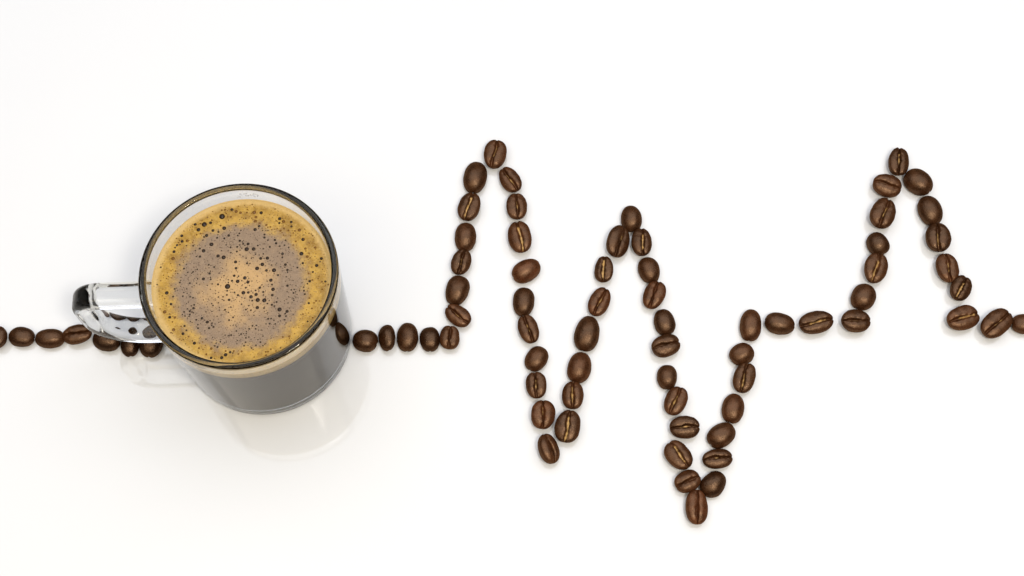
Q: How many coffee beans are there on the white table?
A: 72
